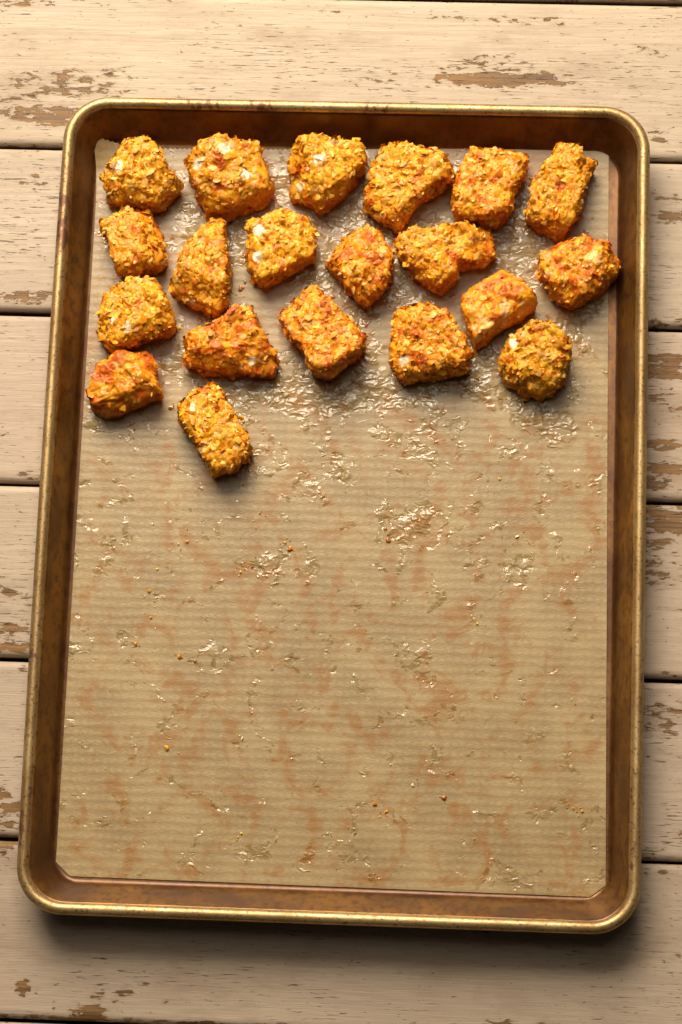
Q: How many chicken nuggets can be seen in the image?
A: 20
